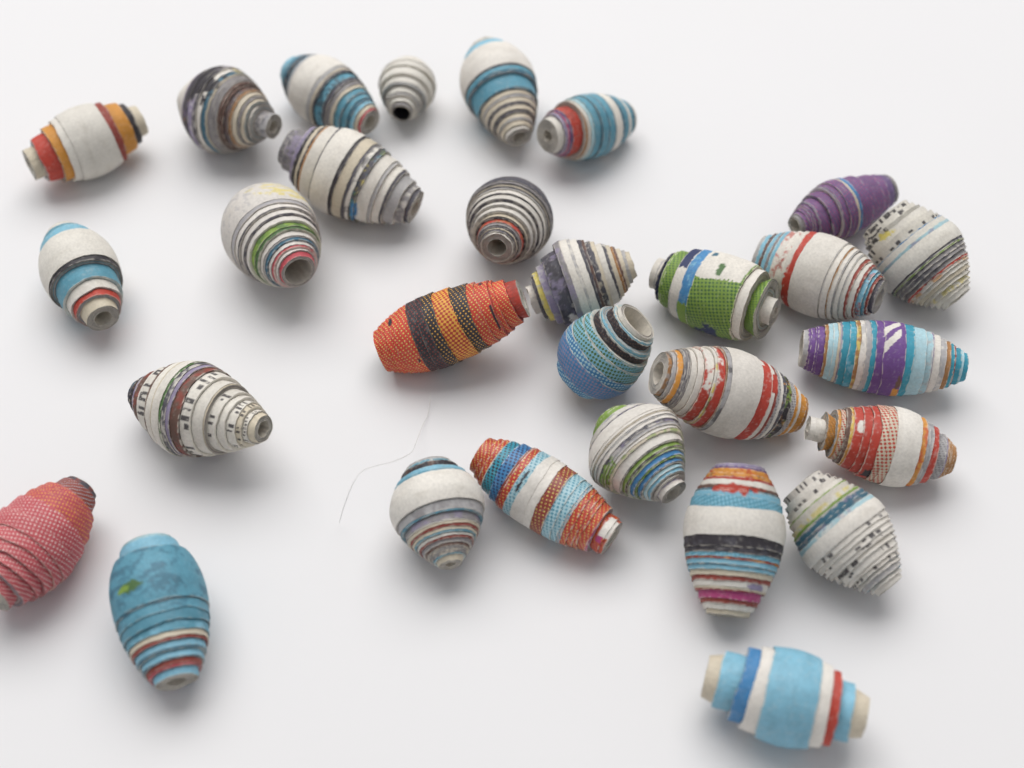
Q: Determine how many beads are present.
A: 29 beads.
